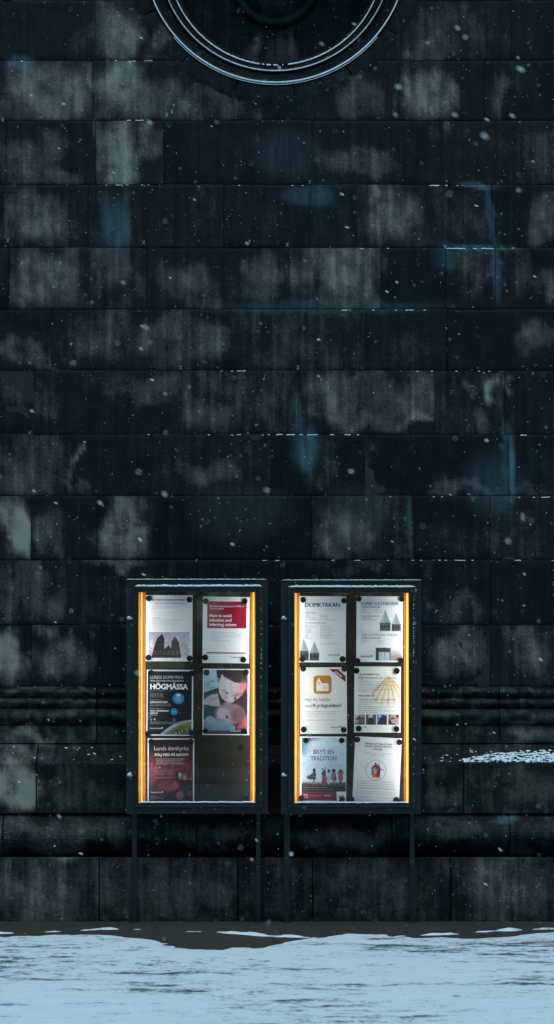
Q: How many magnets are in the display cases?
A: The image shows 44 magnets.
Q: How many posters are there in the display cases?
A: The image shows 11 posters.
